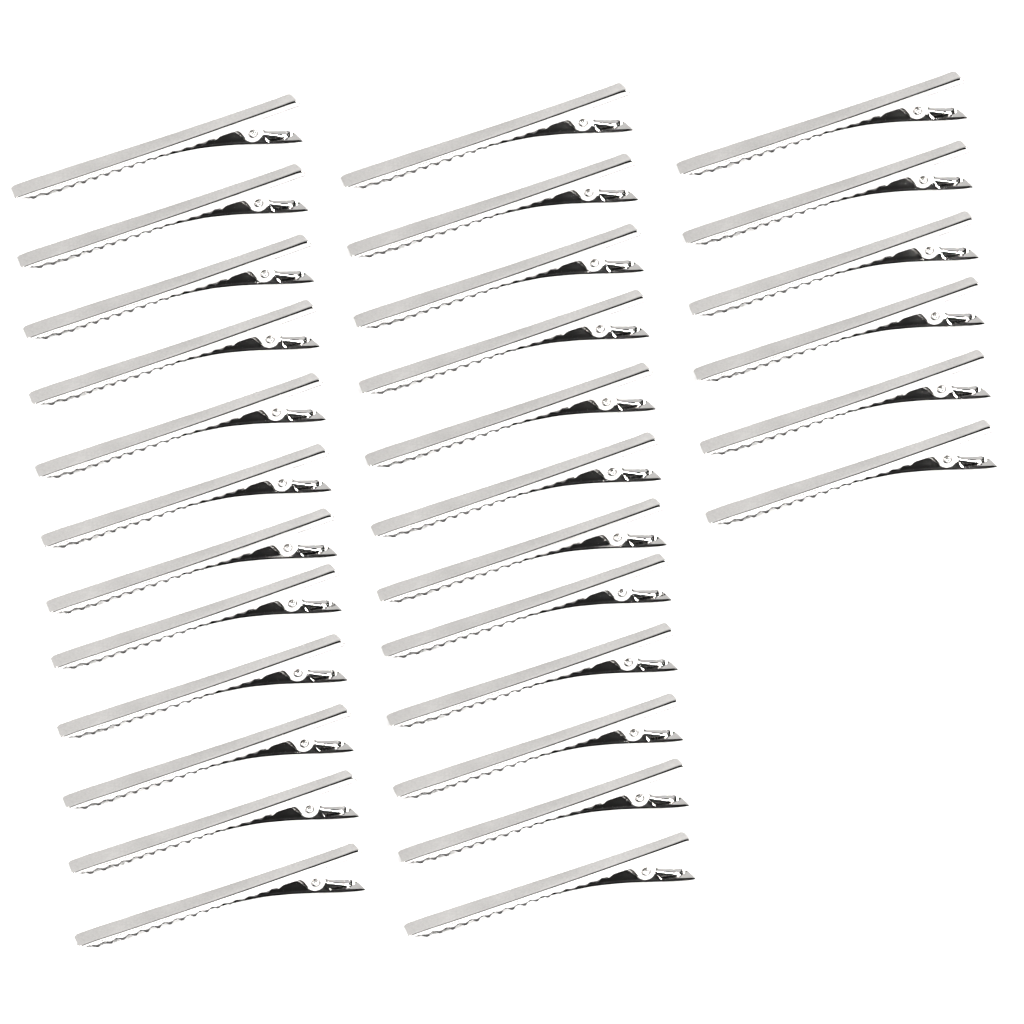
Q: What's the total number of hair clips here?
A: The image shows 30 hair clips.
